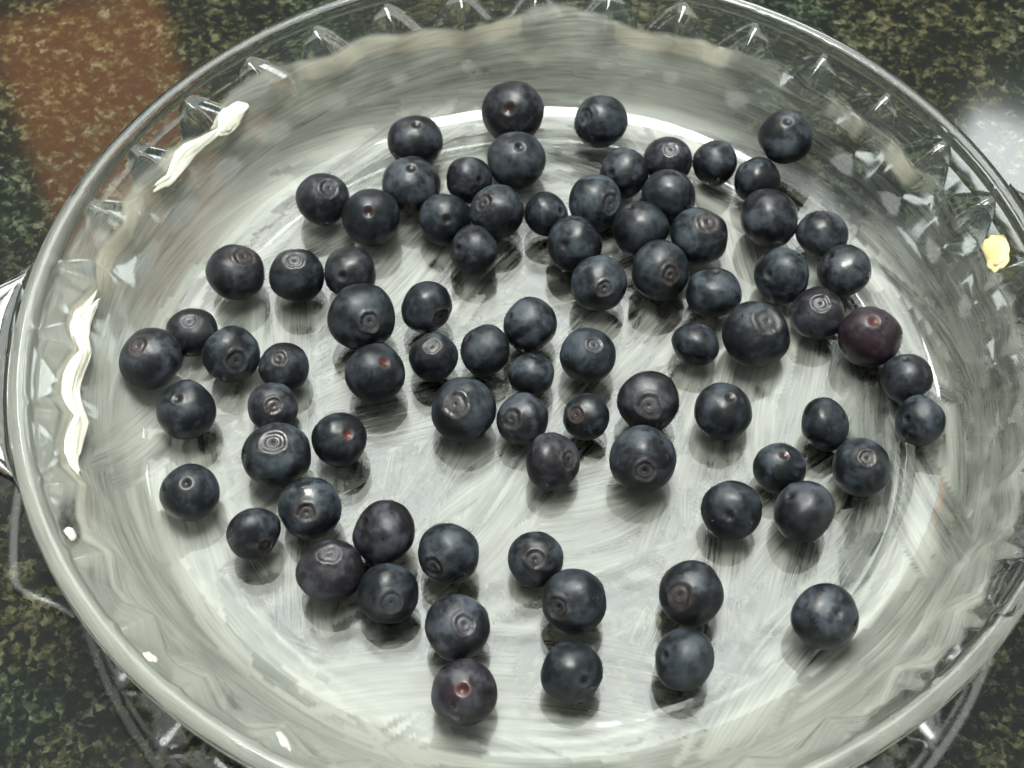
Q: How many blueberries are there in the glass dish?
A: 81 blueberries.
